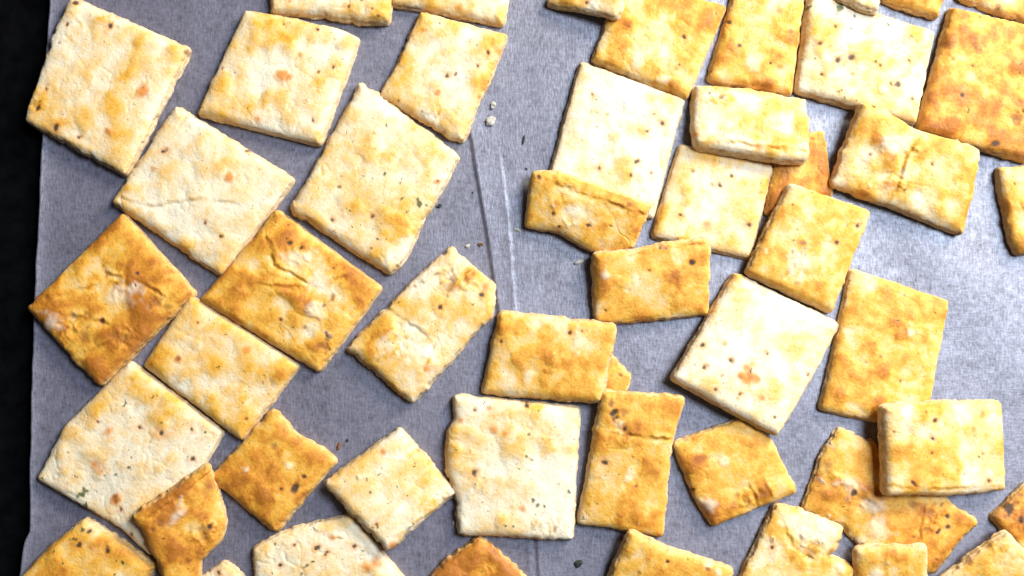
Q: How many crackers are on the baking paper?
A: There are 50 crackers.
